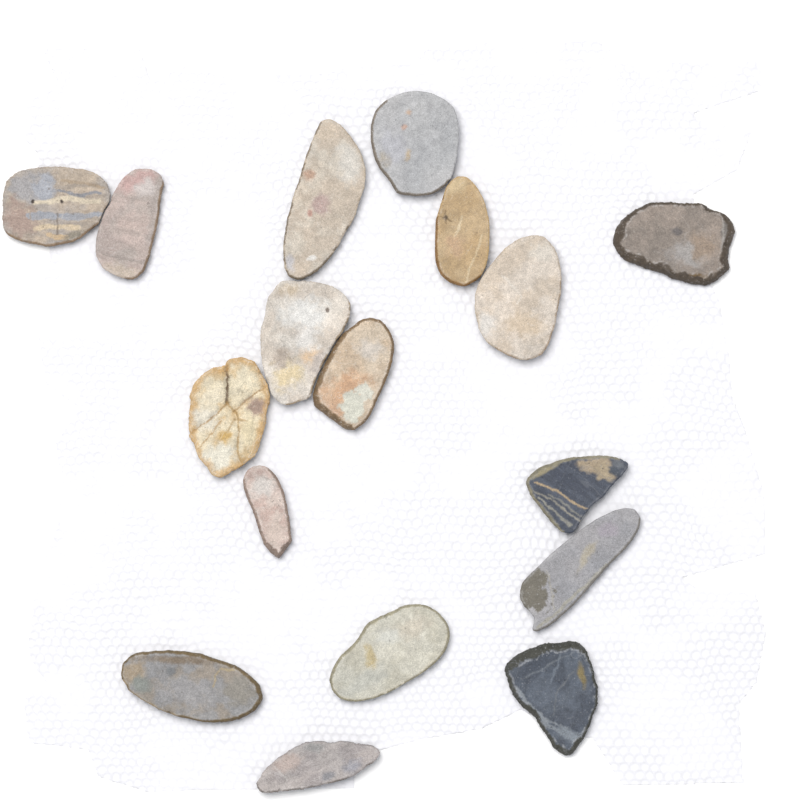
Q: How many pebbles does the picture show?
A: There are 17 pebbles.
